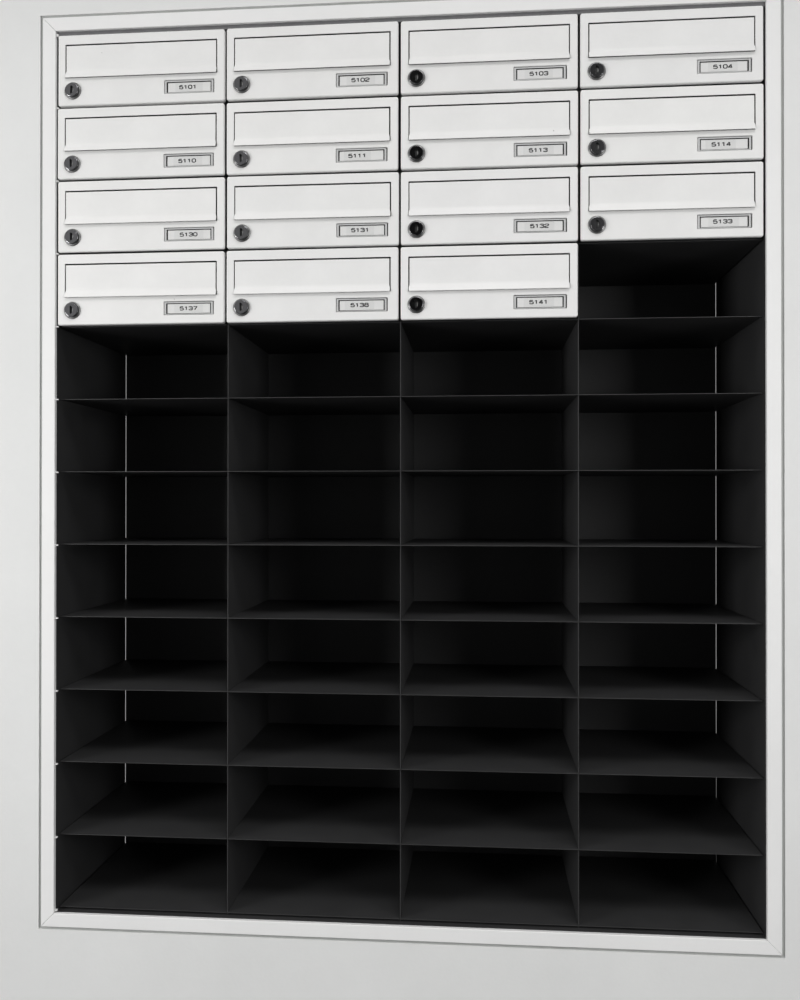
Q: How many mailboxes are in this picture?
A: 15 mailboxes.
